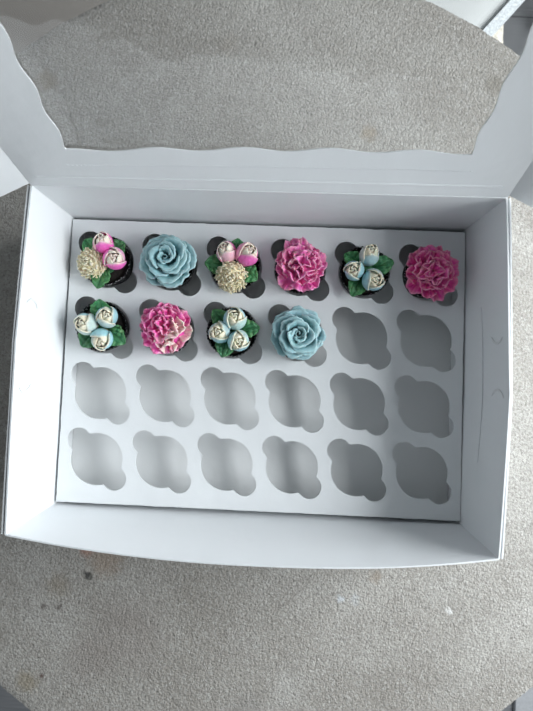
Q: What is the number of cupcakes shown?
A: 10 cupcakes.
